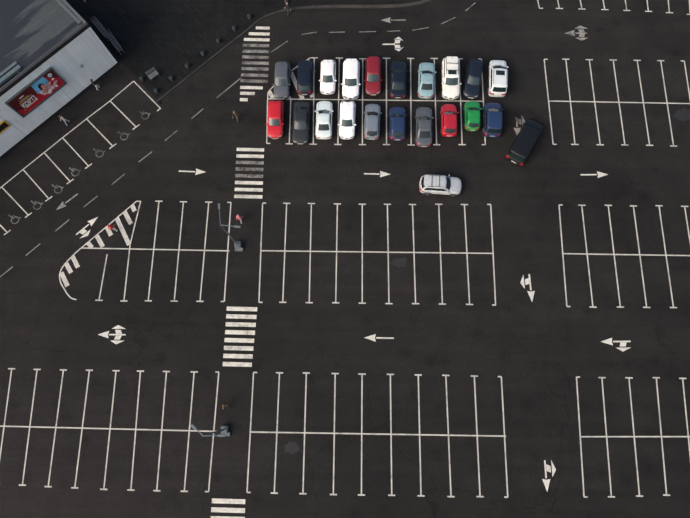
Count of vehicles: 22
